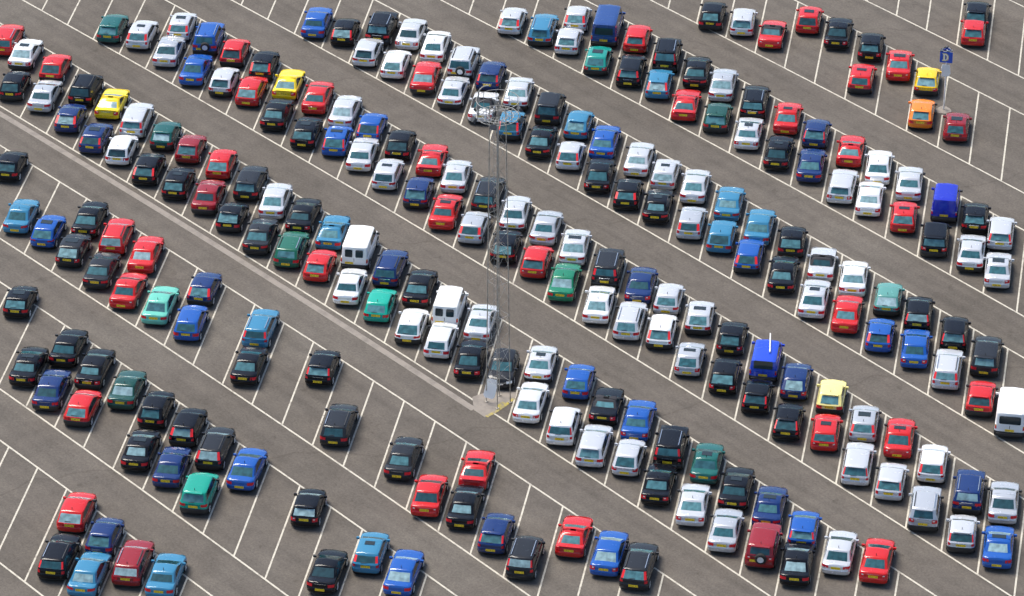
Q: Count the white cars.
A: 72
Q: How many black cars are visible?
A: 72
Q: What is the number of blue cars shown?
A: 47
